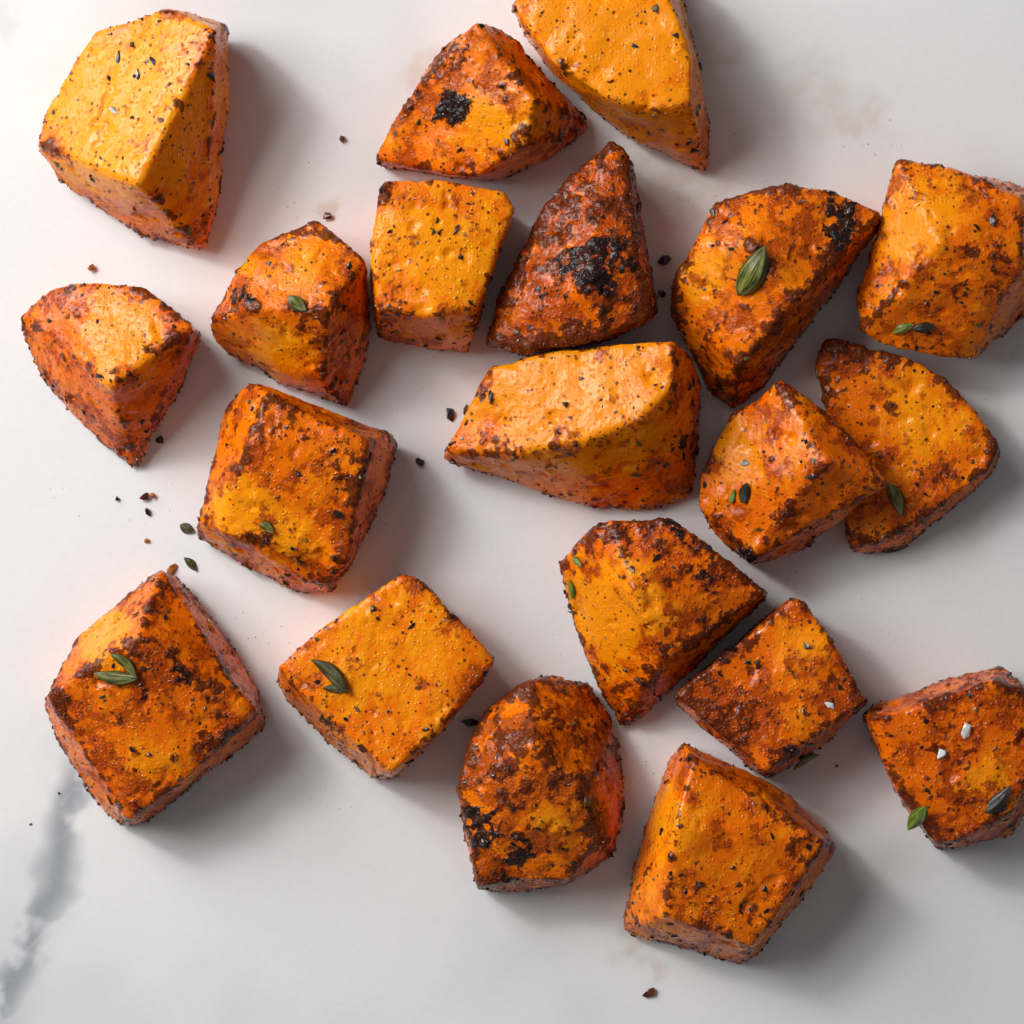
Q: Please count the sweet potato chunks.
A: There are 20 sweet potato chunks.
